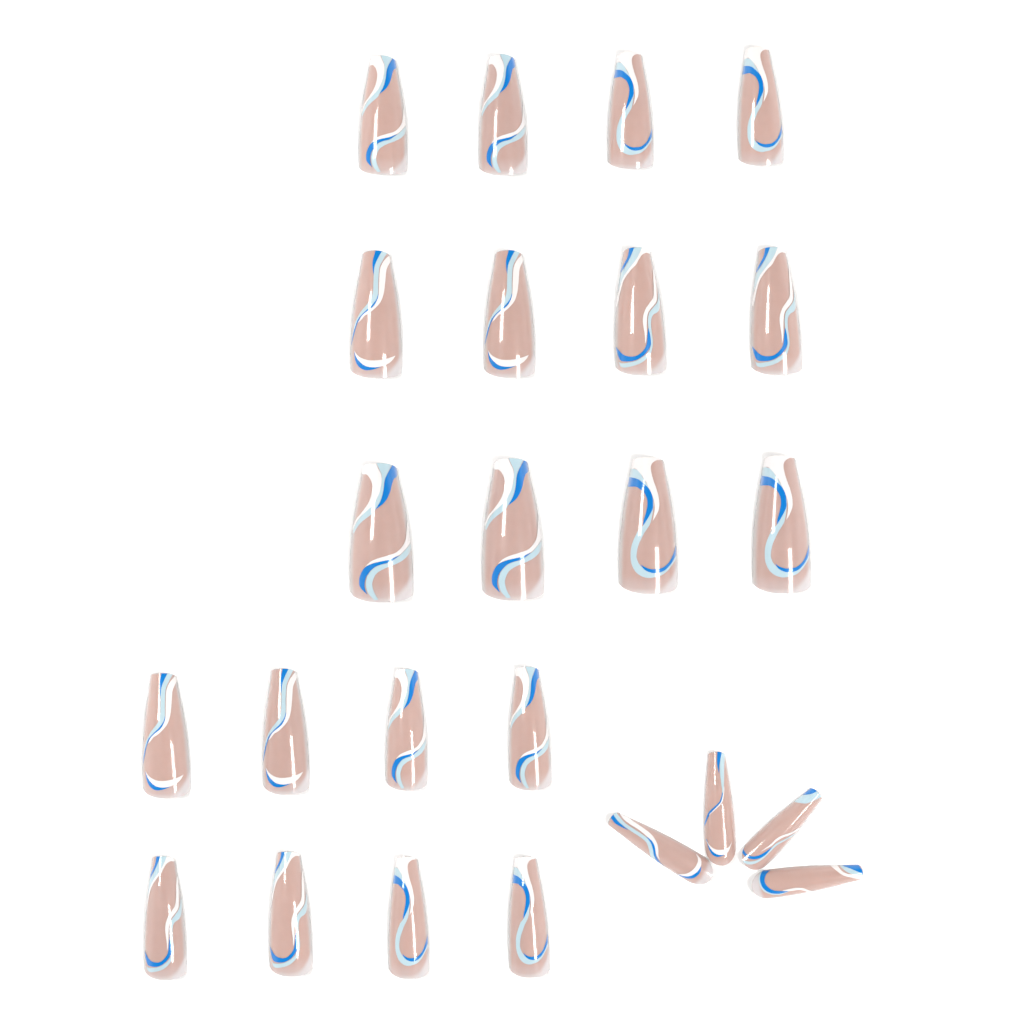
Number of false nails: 24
